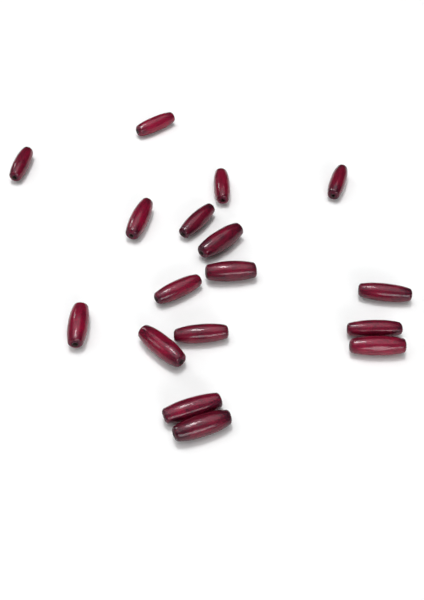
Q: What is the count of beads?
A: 17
